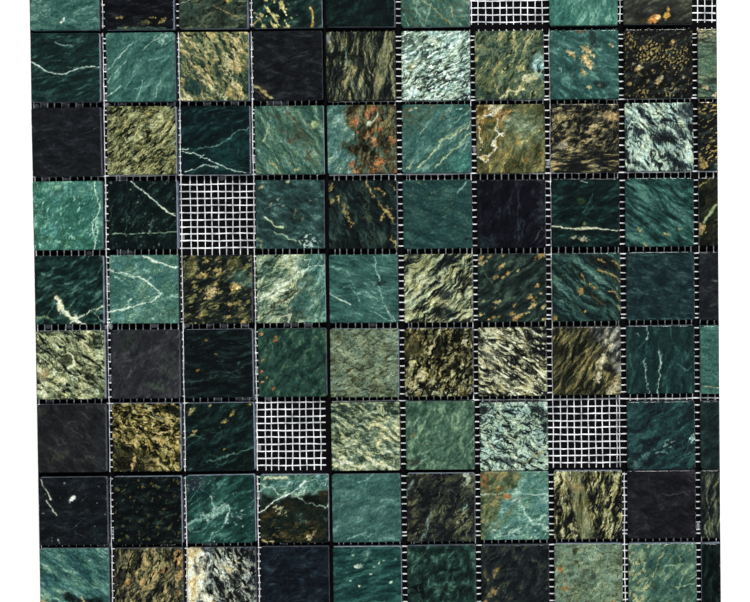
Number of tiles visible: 85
